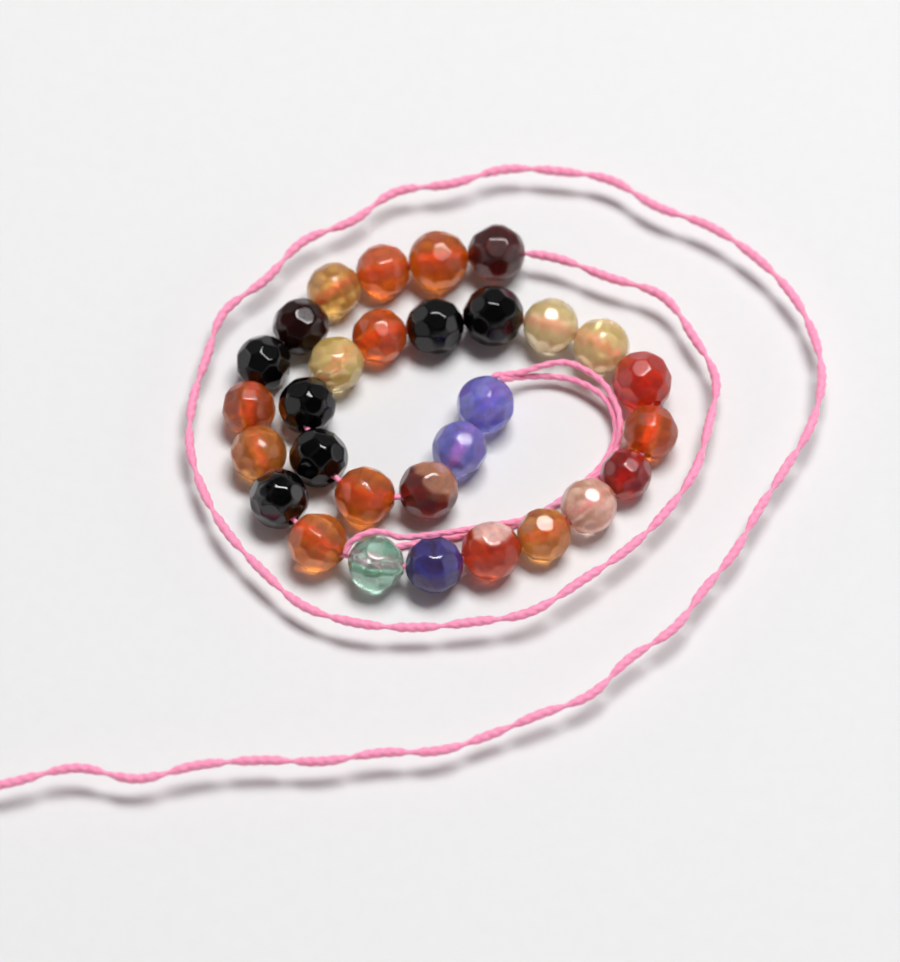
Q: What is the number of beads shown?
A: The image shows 30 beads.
